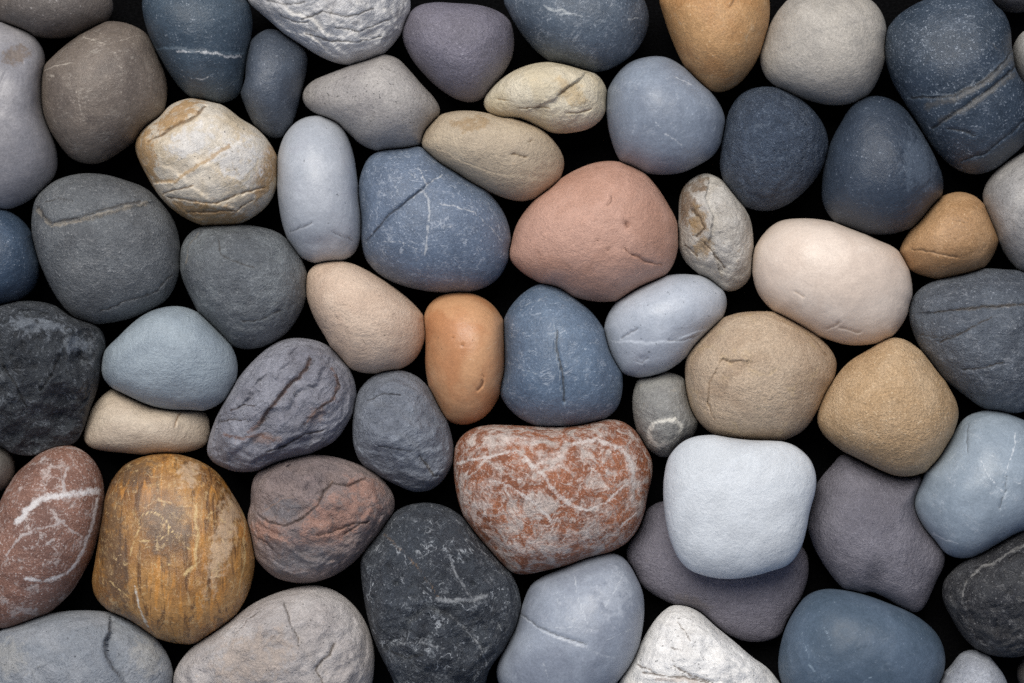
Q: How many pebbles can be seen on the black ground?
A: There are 61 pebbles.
